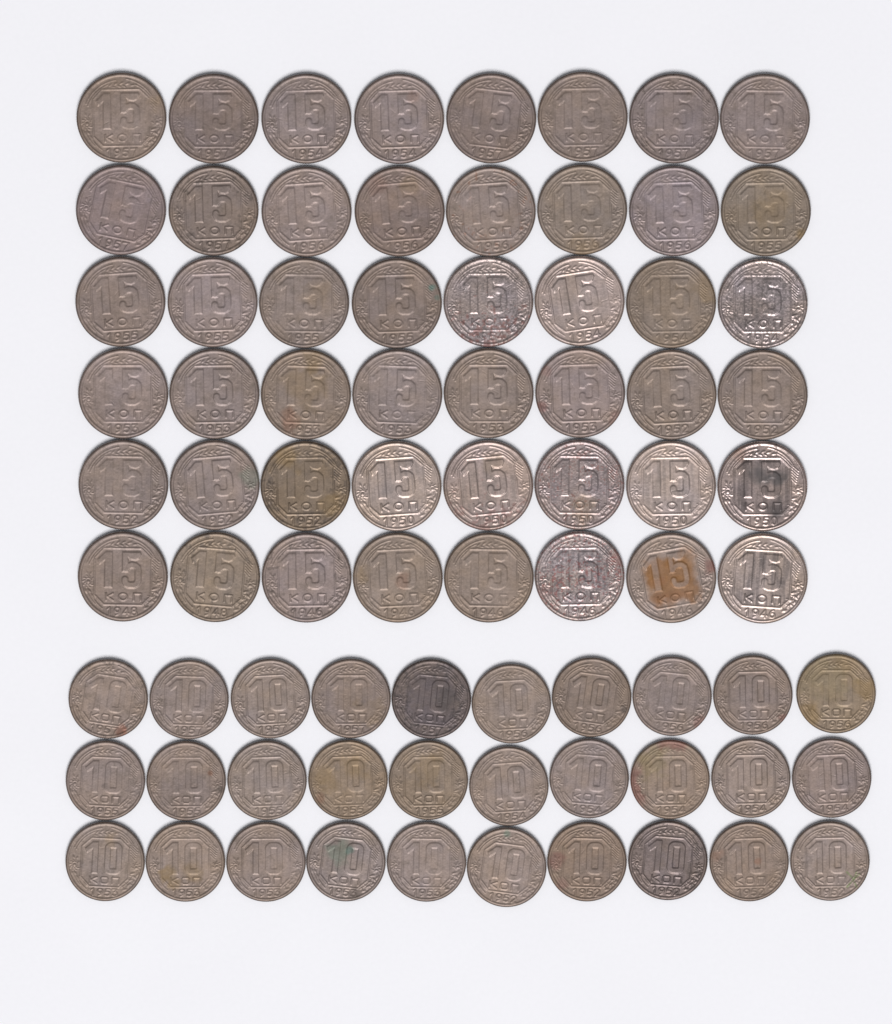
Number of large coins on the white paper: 48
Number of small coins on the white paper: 30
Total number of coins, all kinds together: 78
